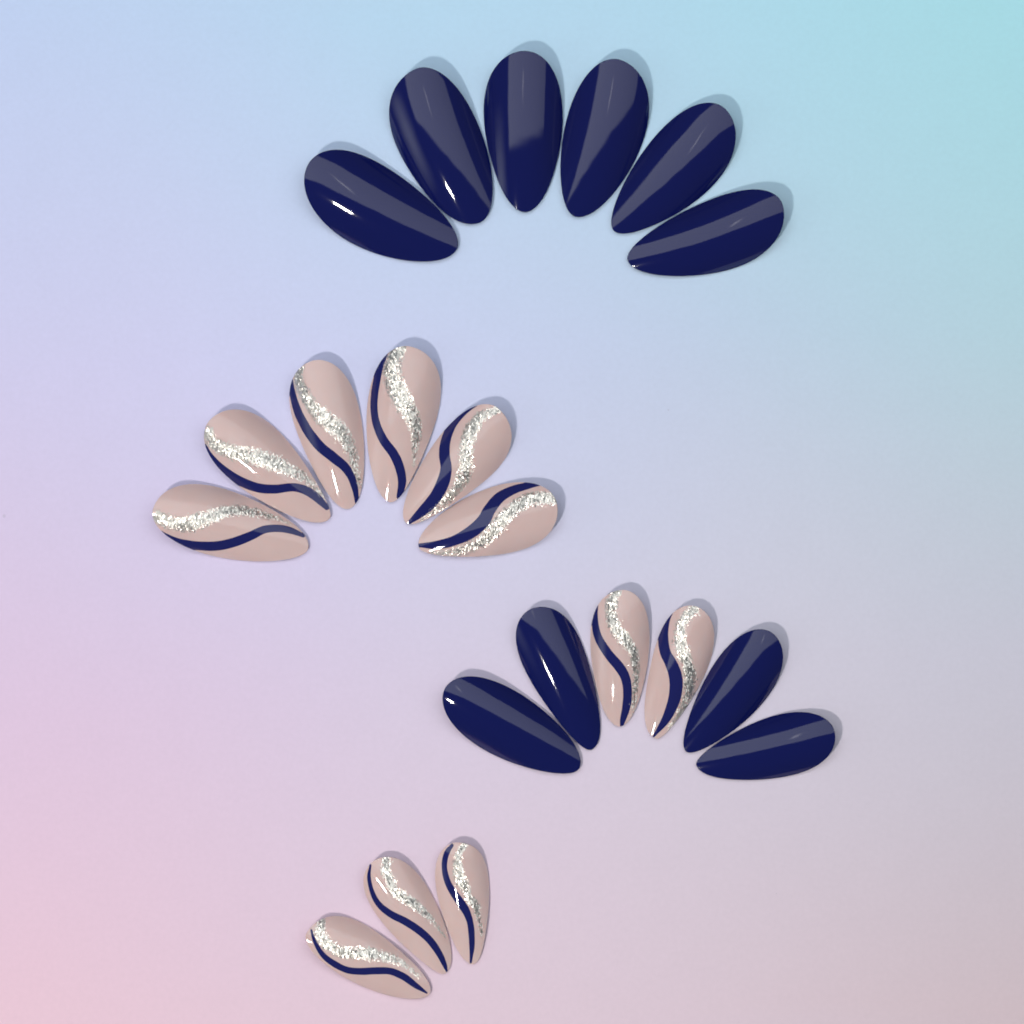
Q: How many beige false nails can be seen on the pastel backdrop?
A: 11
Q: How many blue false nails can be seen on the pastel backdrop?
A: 10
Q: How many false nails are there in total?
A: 21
